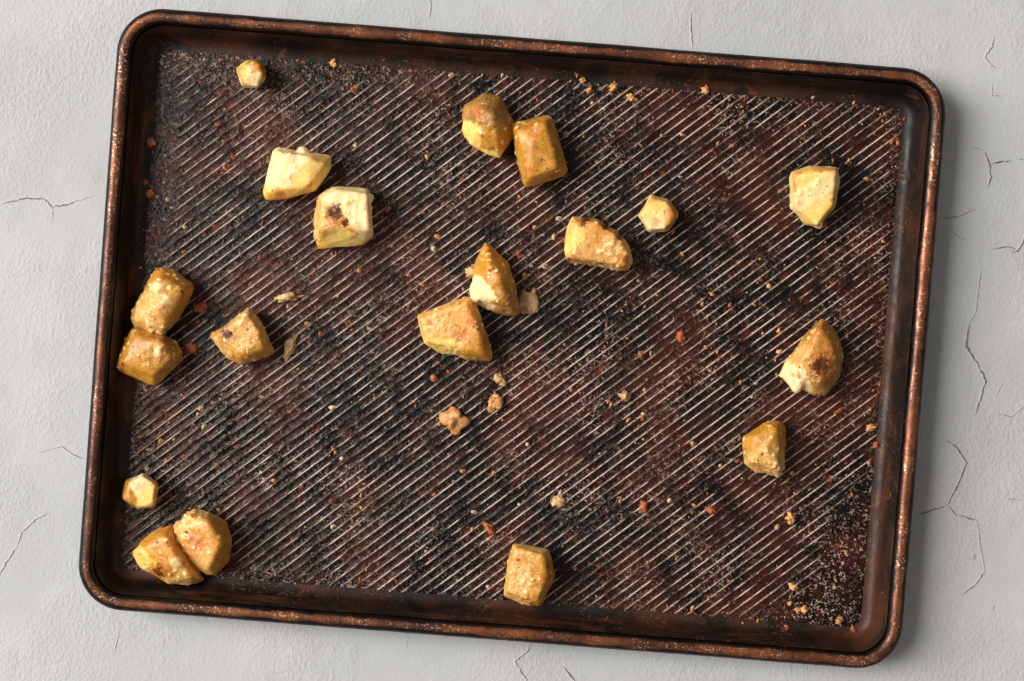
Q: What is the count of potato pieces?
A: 19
